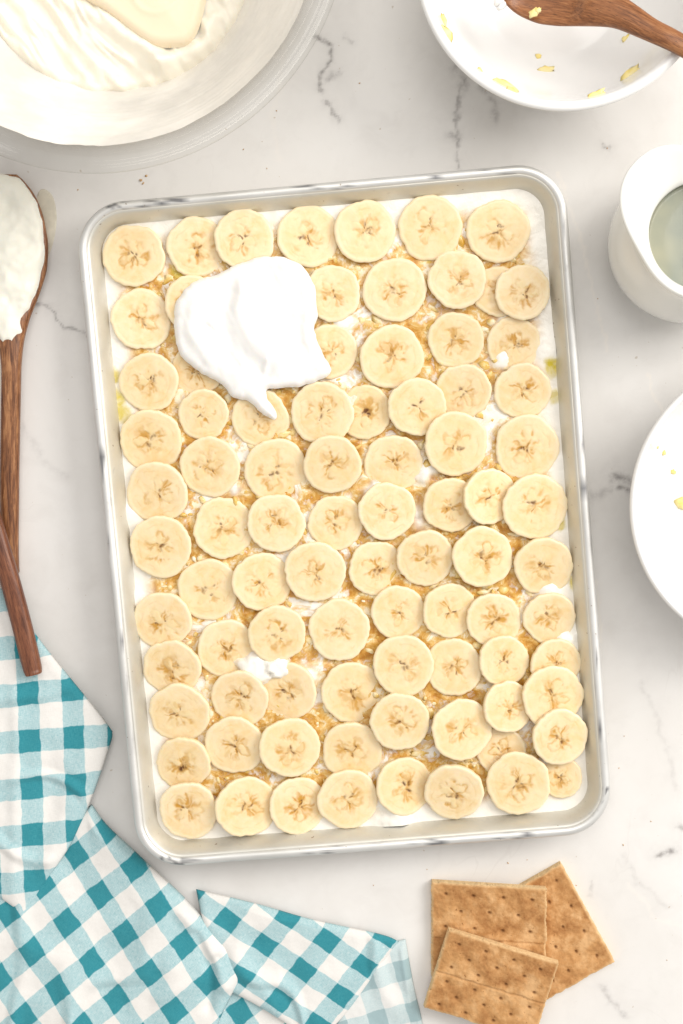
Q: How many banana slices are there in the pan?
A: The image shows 85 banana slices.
